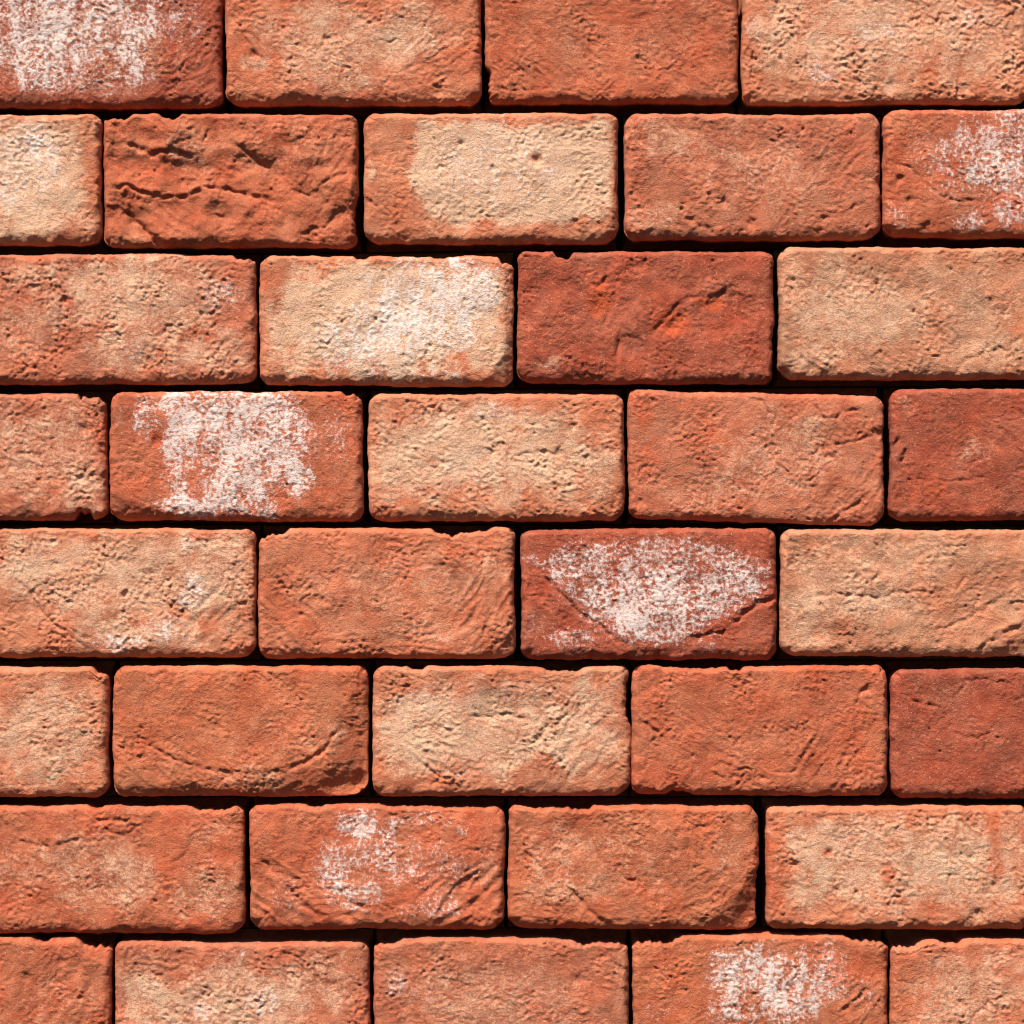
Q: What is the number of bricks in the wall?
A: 36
